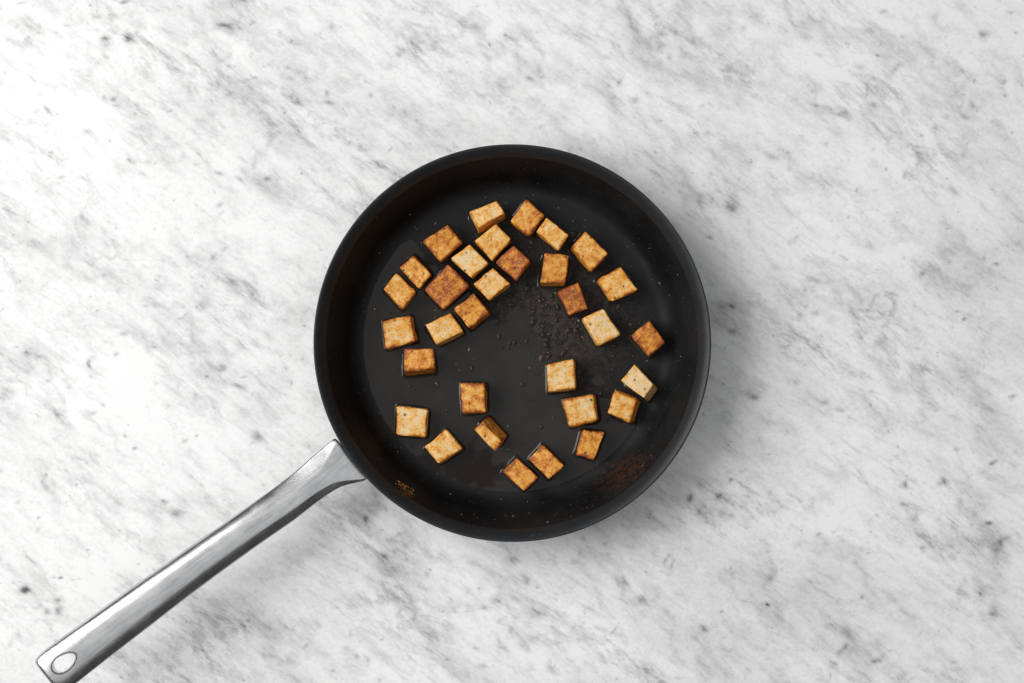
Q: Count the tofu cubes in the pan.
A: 32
